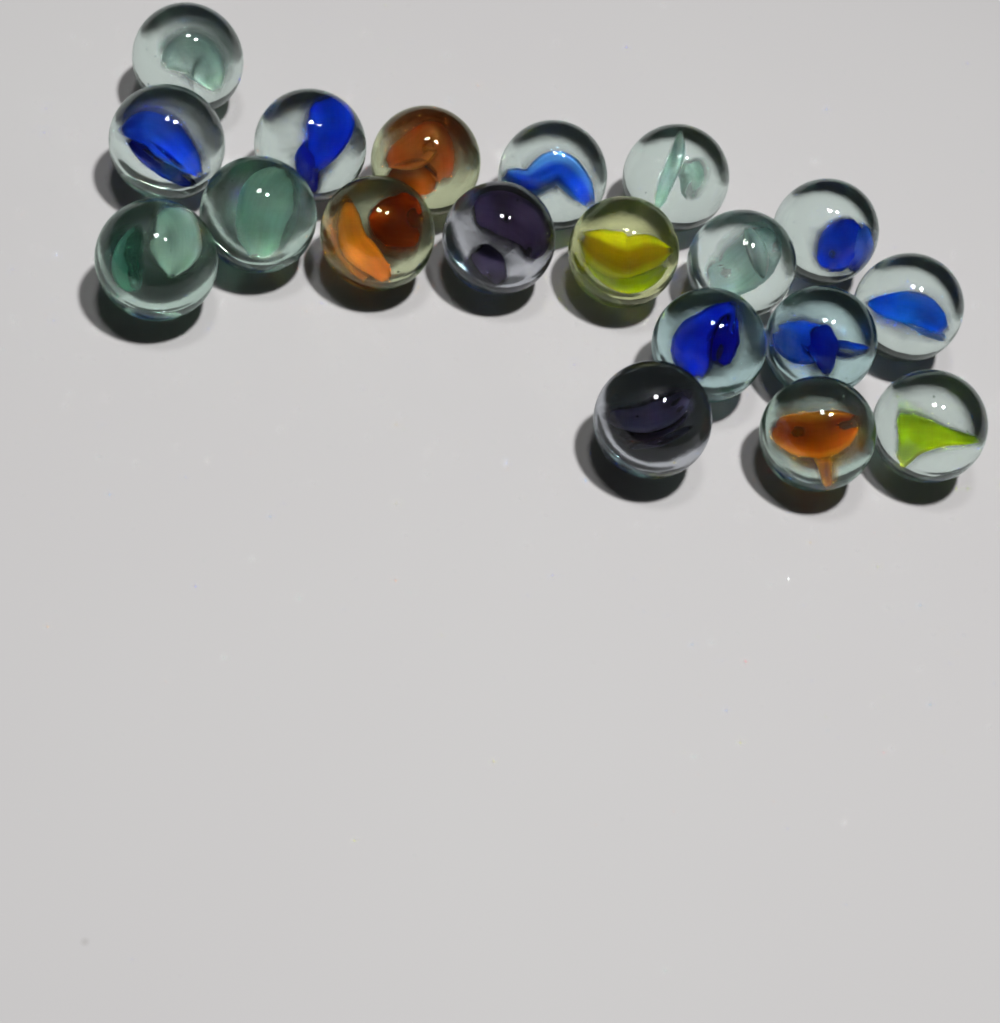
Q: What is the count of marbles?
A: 19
